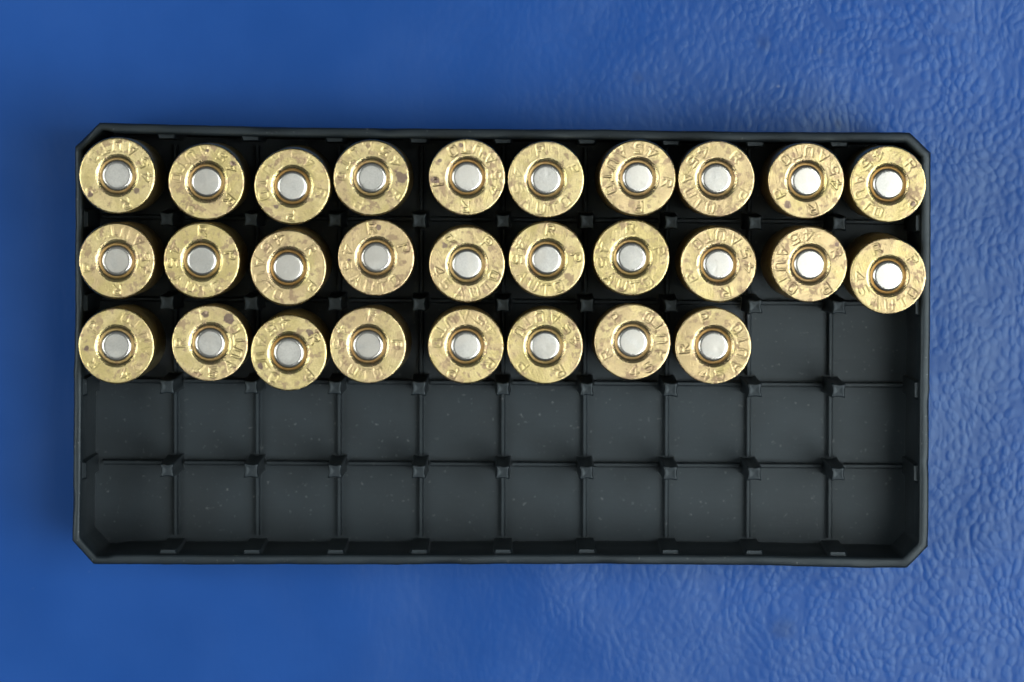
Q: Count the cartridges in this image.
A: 28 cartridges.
